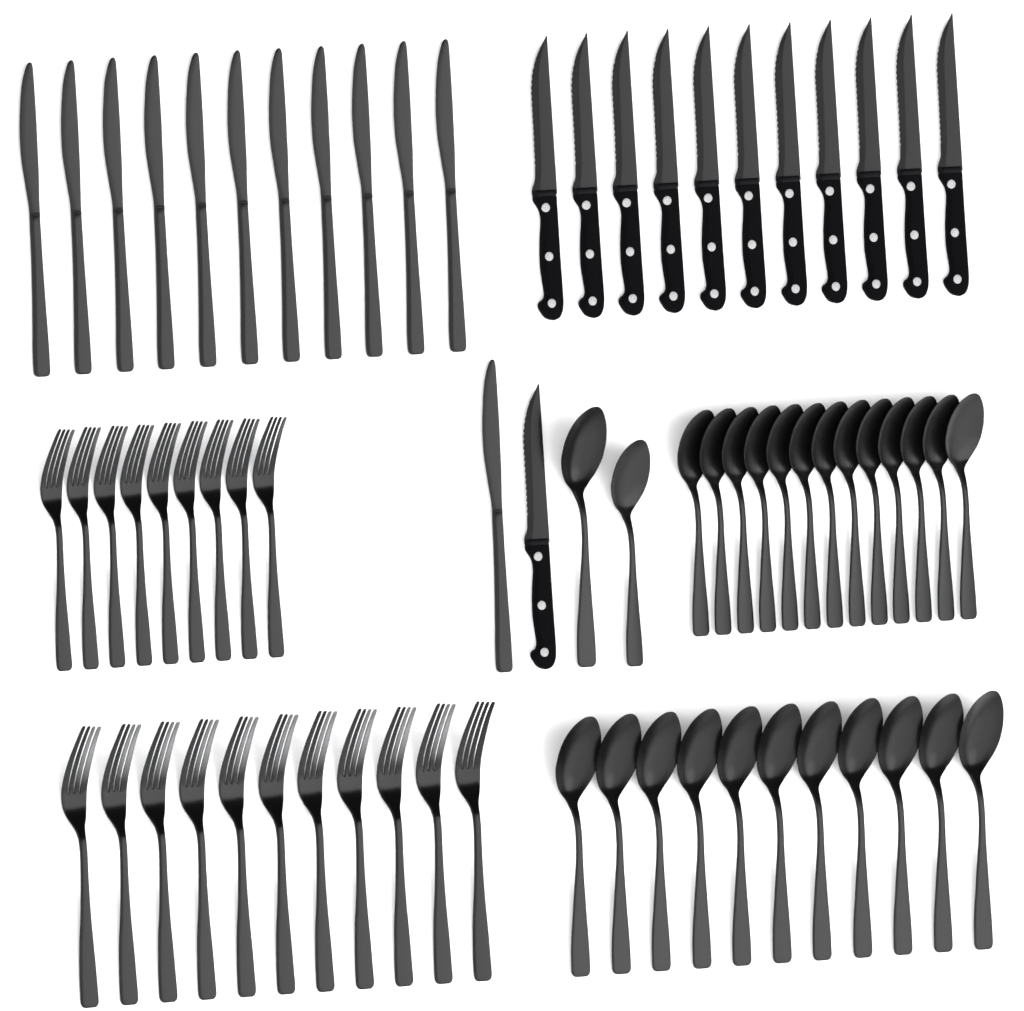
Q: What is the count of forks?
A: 20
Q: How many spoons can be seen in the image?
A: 26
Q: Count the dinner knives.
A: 12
